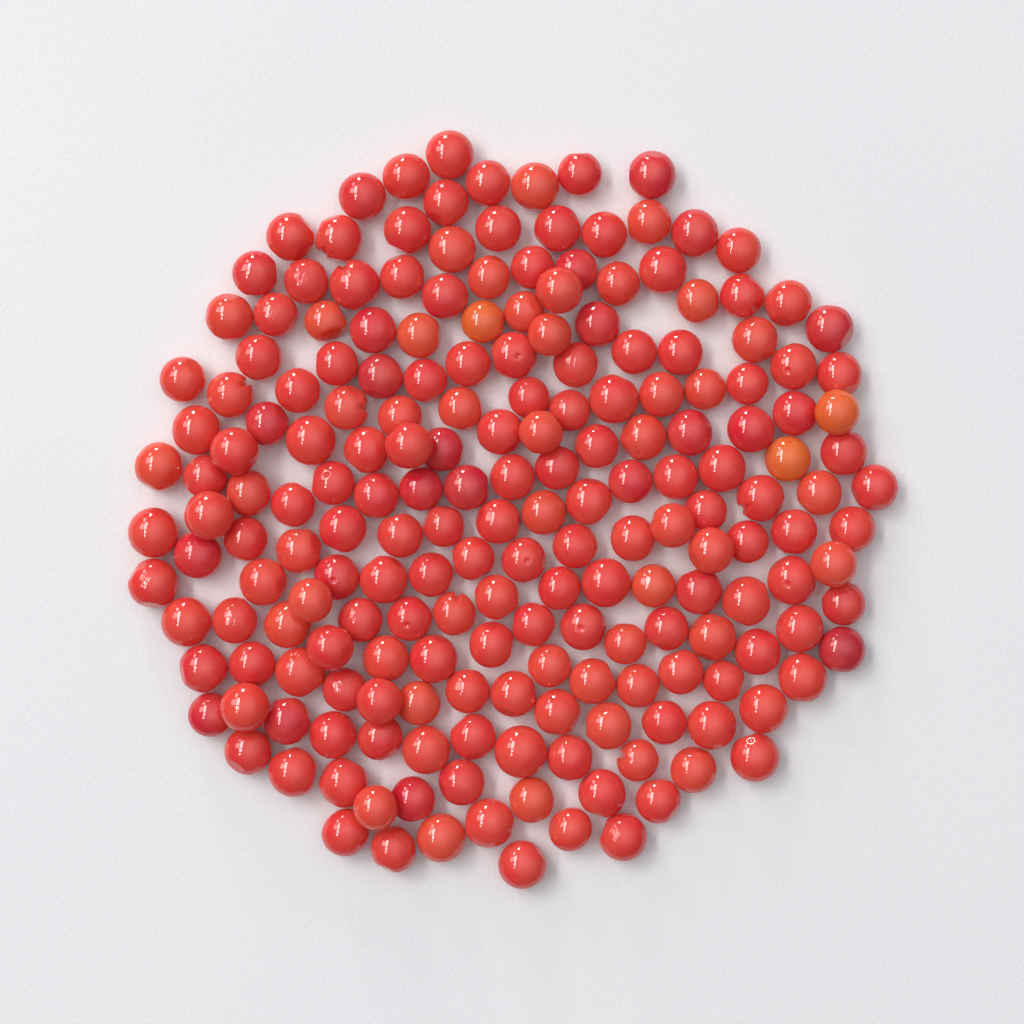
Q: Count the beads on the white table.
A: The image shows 200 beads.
